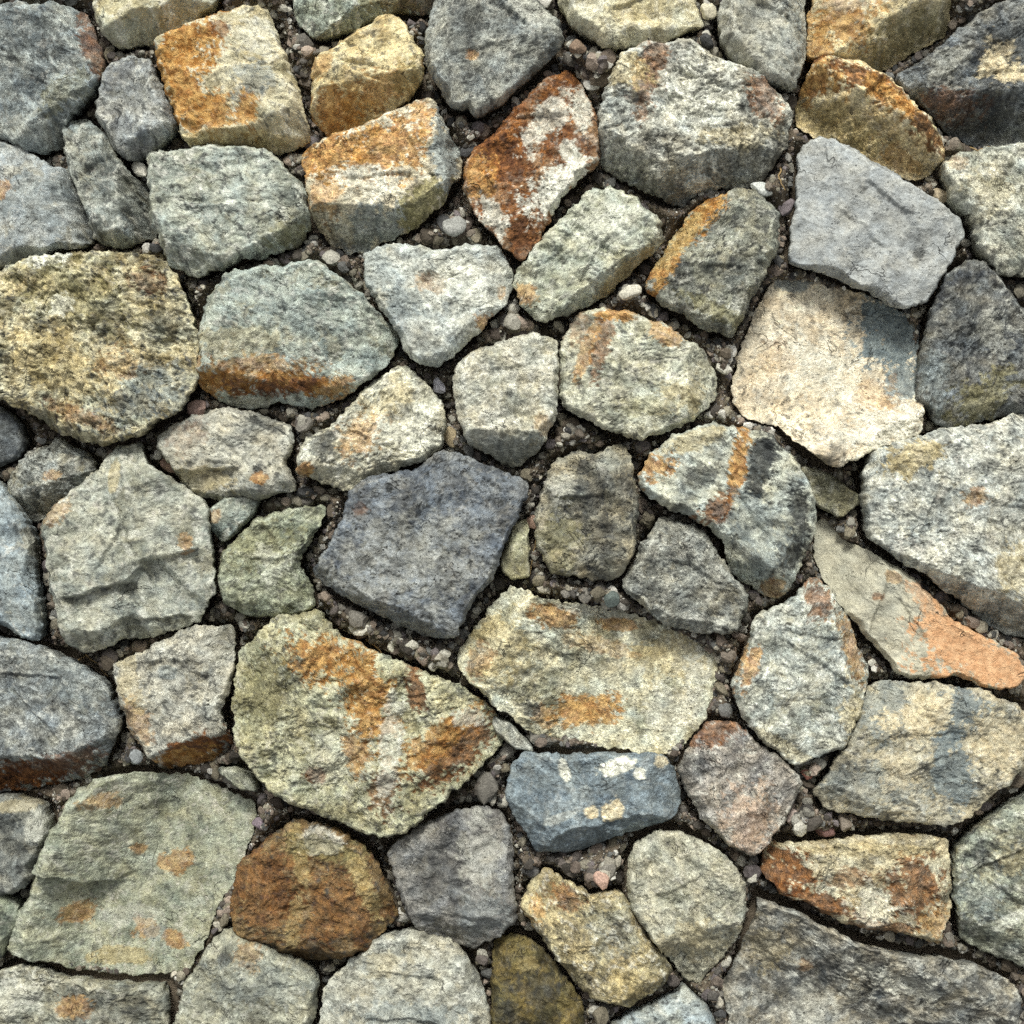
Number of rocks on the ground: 70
